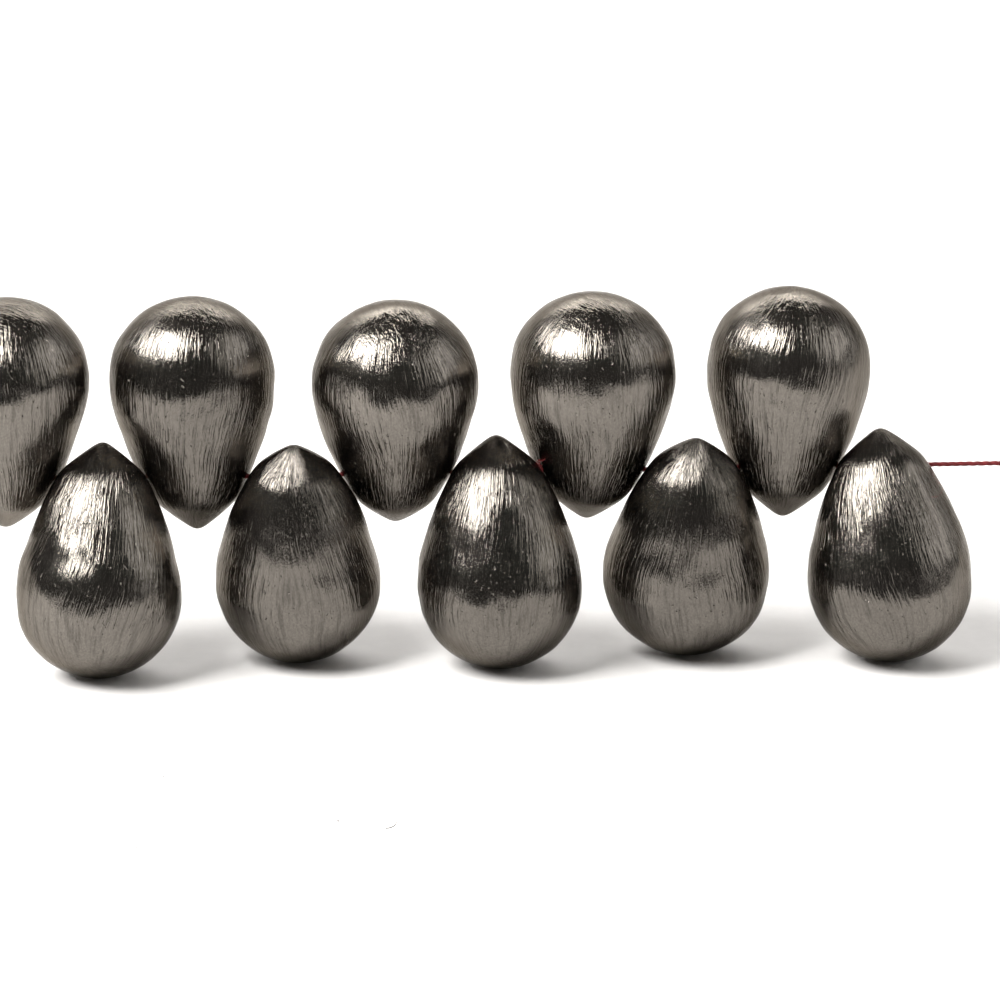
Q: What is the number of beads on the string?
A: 10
